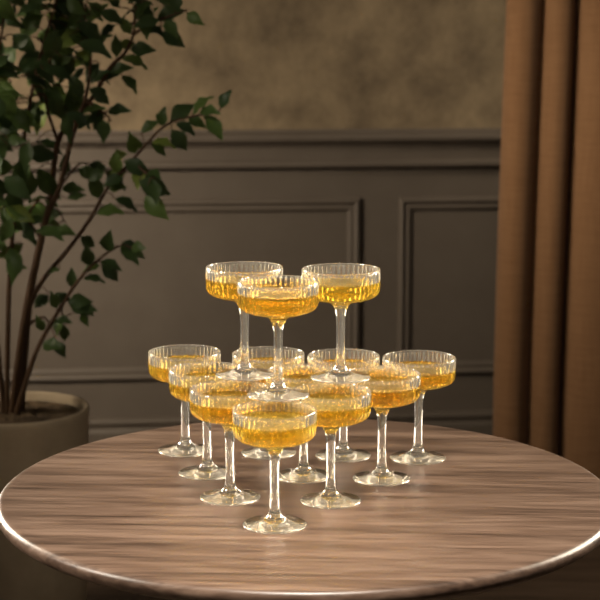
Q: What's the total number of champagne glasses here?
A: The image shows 13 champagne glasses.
